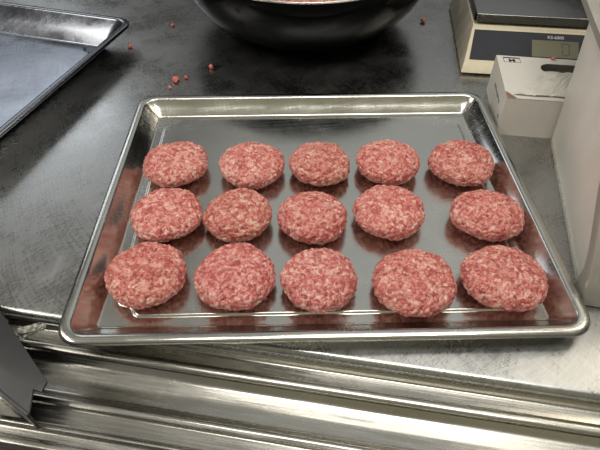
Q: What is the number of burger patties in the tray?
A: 15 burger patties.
